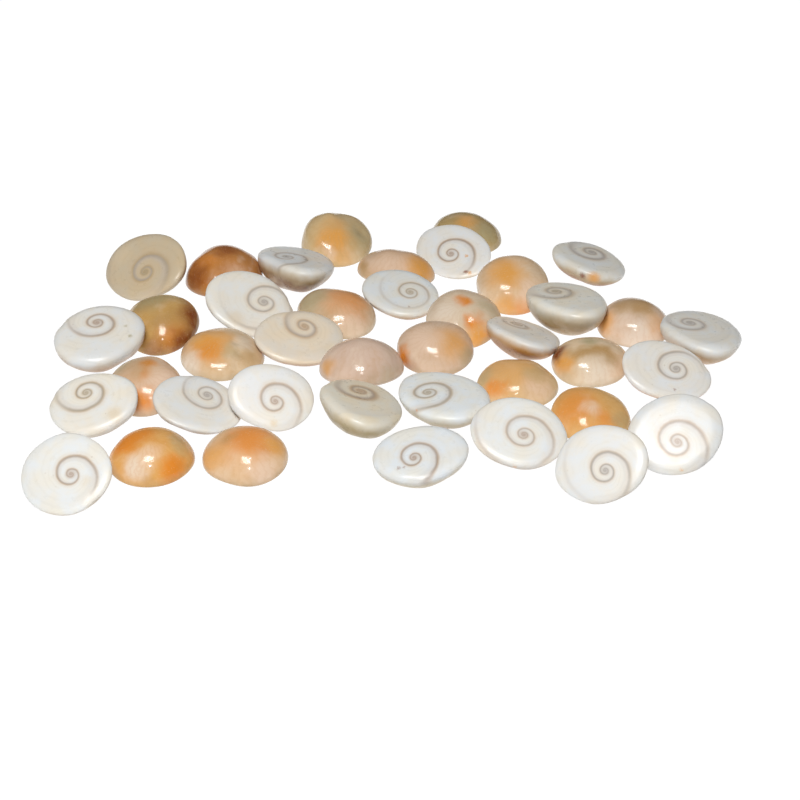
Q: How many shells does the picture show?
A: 40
